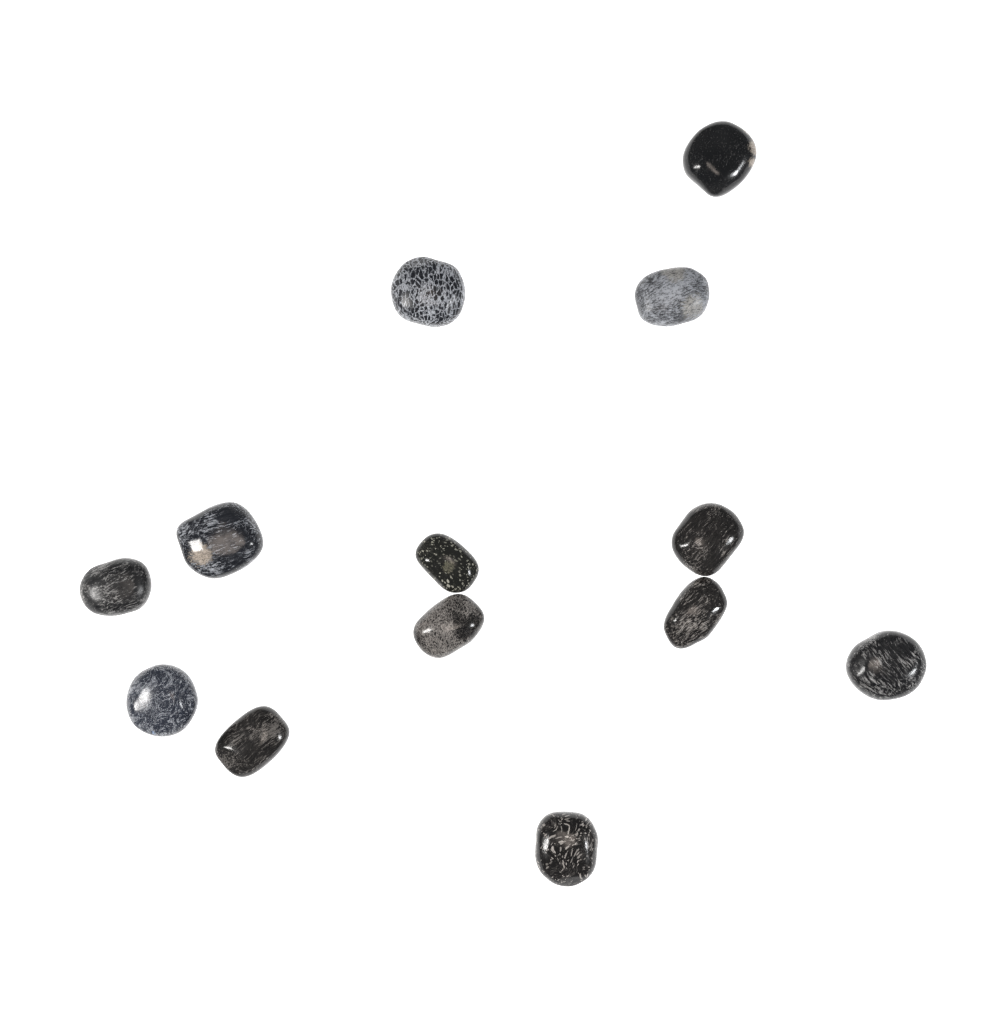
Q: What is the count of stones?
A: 13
